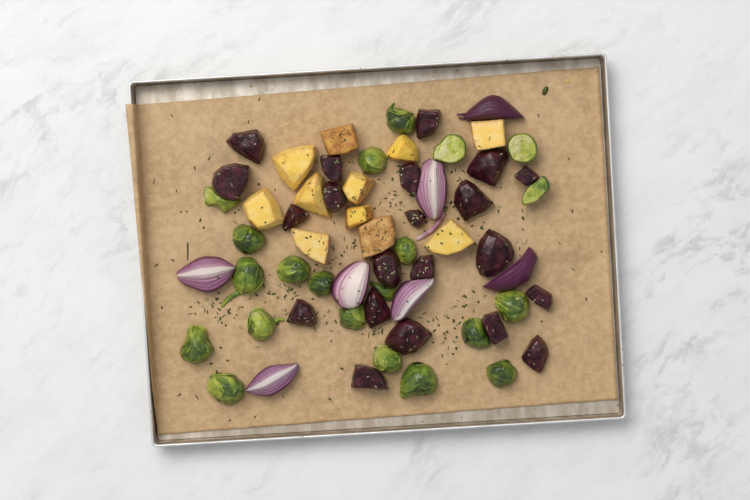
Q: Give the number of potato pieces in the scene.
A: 11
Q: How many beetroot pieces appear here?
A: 21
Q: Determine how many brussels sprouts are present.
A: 21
